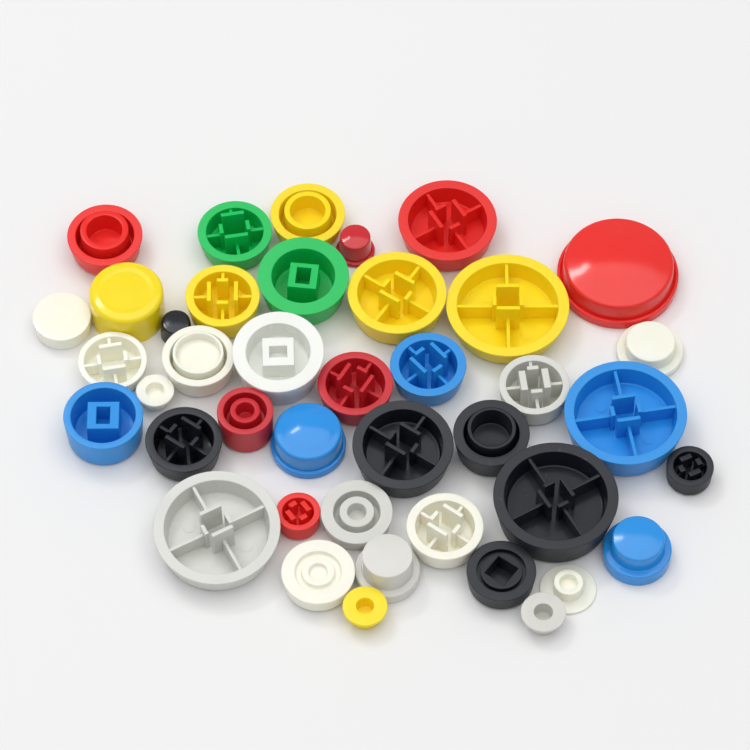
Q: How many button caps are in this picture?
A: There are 41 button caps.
